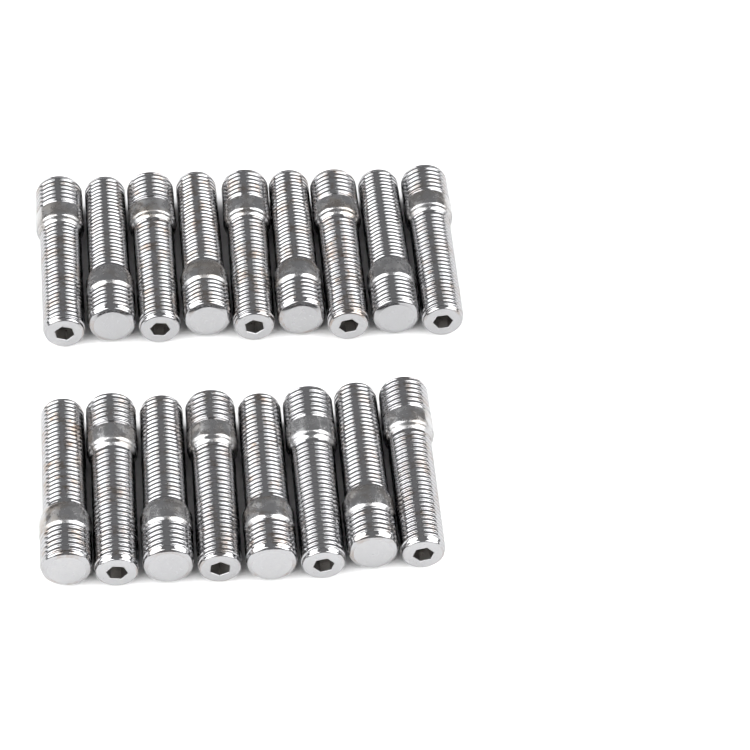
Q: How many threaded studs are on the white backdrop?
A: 17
